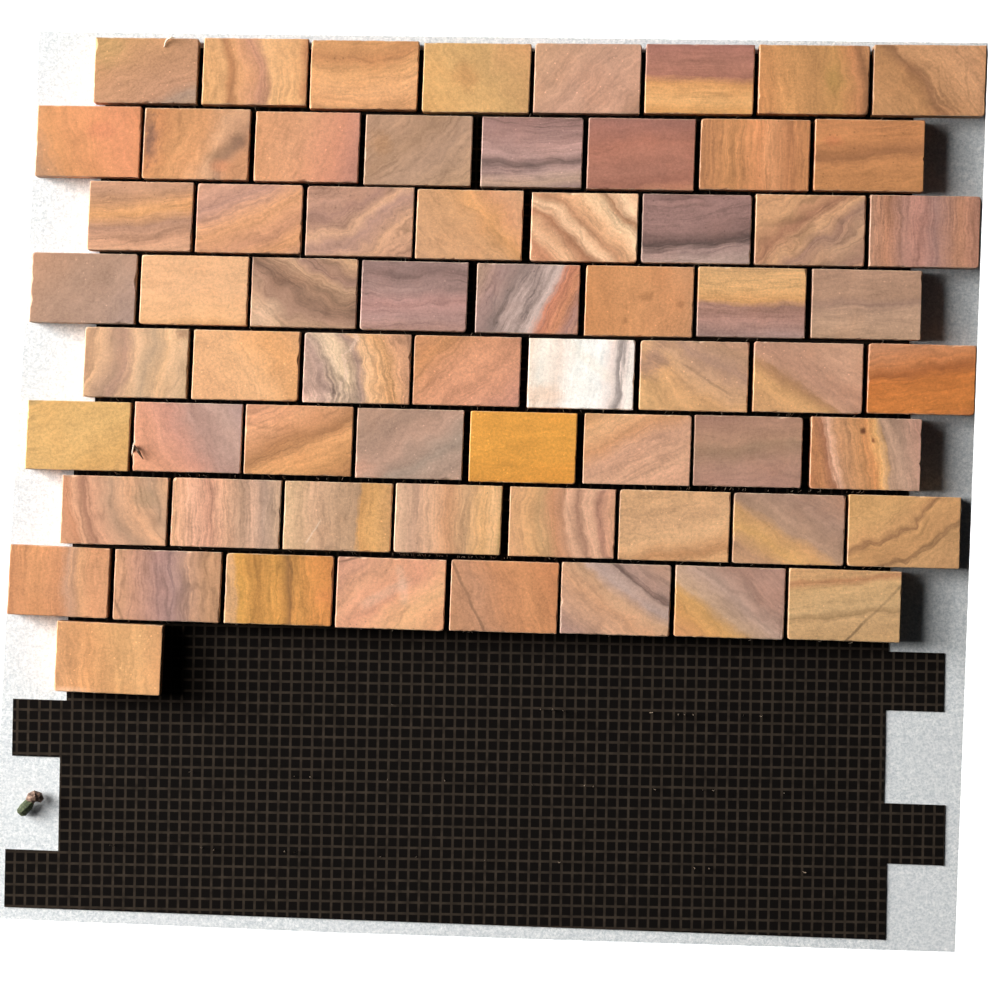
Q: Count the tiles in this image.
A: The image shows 65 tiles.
